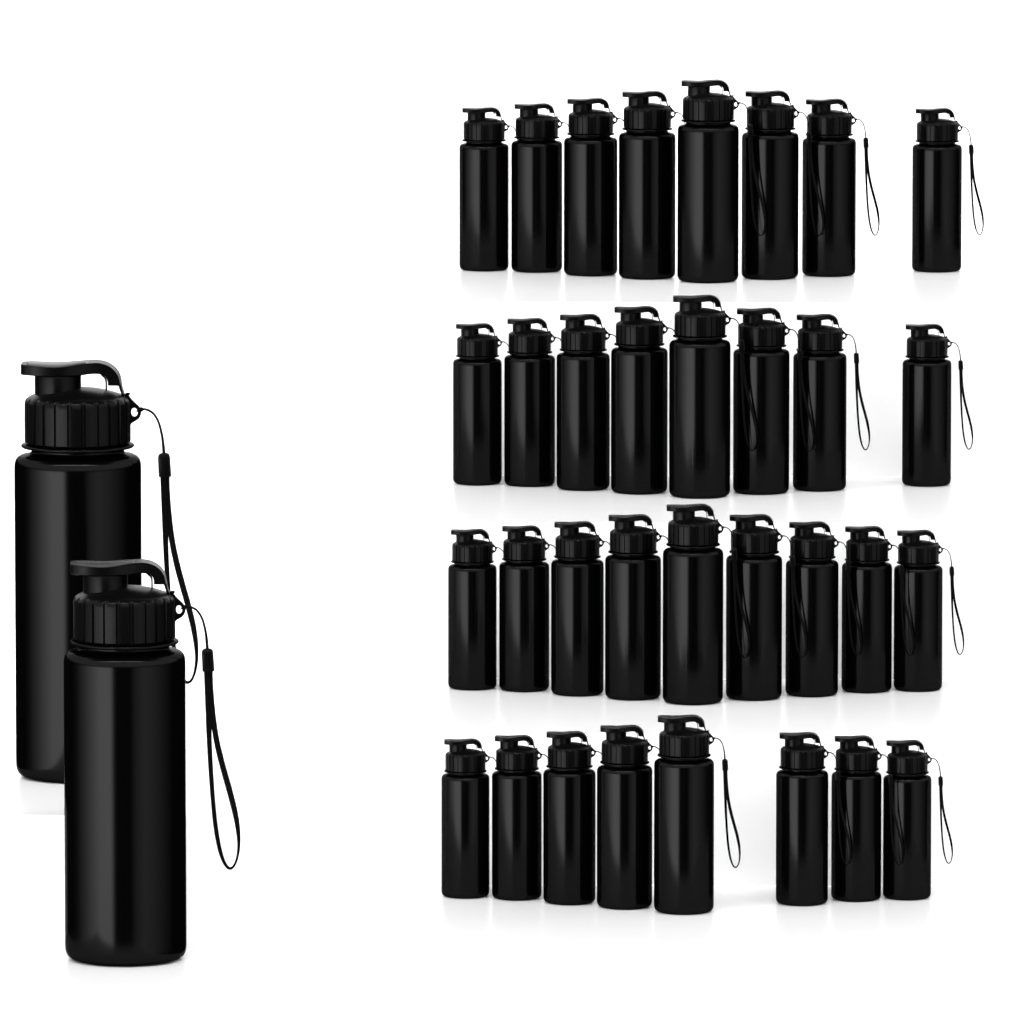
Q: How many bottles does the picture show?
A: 35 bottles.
